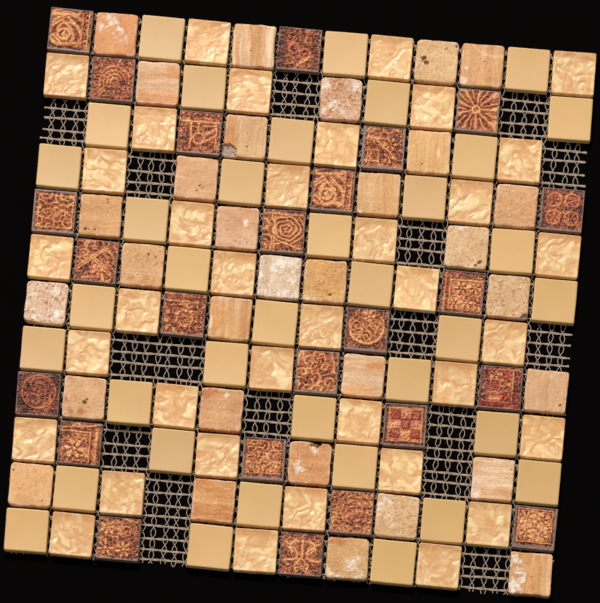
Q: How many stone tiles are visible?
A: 31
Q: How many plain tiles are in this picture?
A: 36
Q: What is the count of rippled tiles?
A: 36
